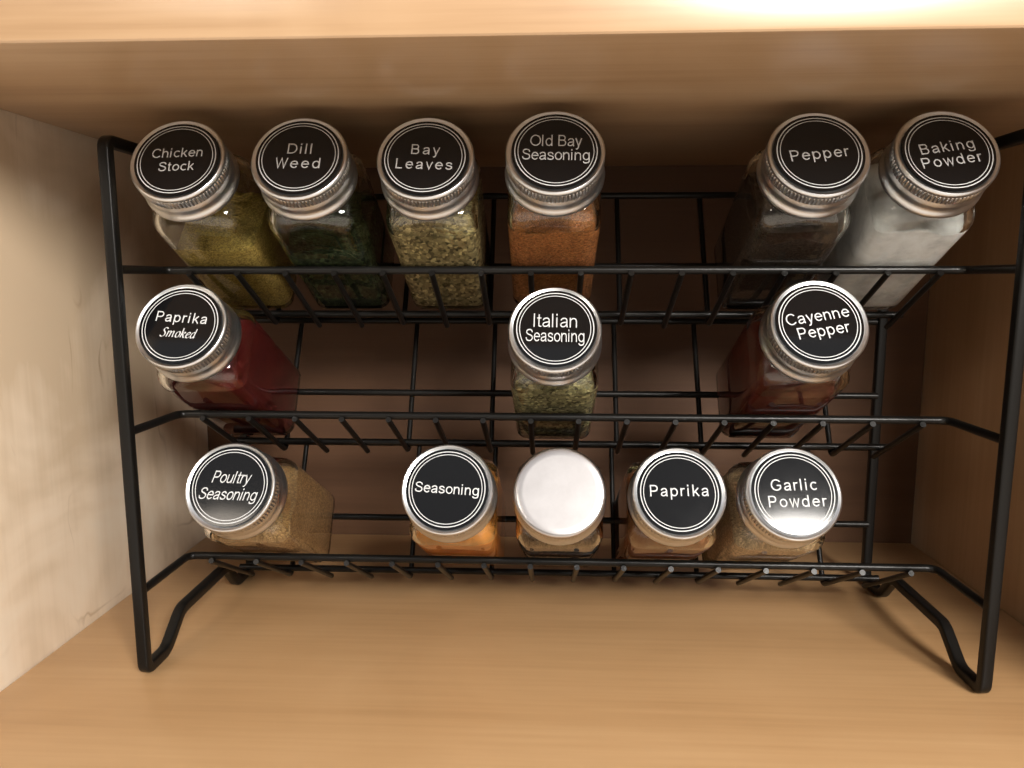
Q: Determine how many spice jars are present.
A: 14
